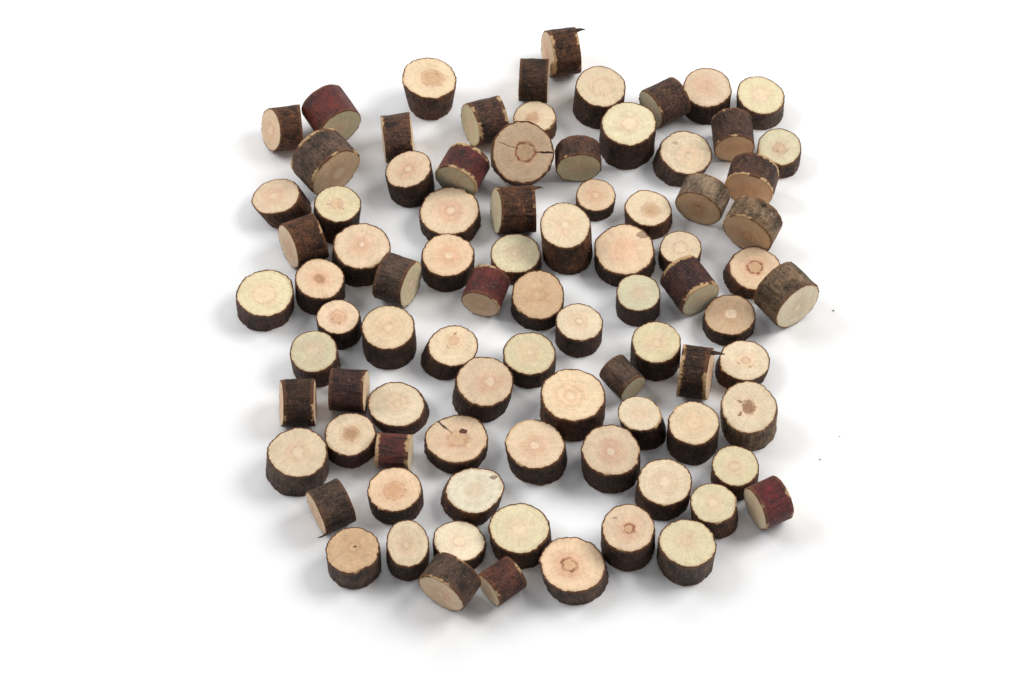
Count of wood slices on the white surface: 87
